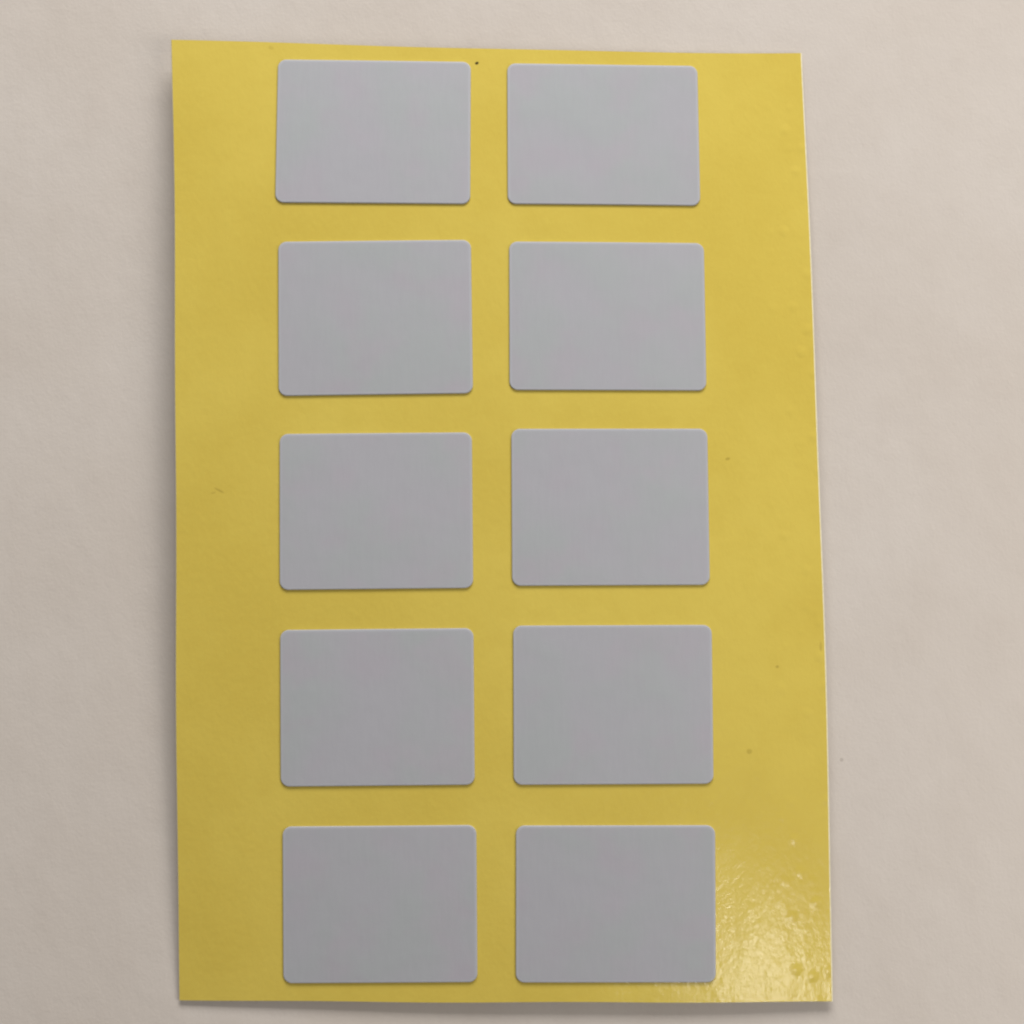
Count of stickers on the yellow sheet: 10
